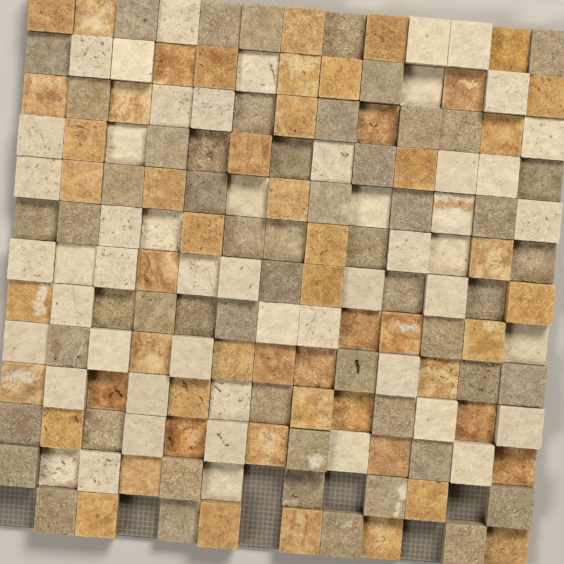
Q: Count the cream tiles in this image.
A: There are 52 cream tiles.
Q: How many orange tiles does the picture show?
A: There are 55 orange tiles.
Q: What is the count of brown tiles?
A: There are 55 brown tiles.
